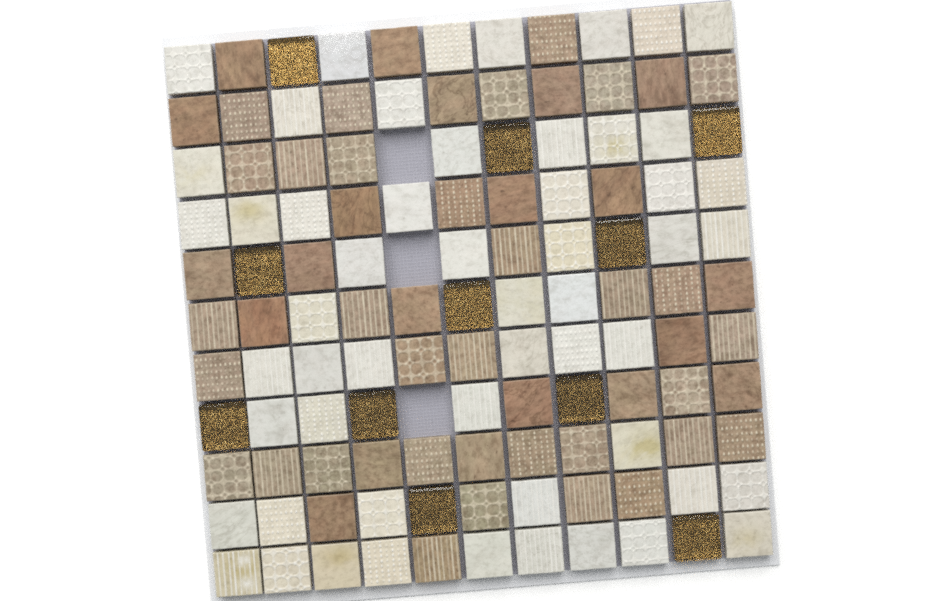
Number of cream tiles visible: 54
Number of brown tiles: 53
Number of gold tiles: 11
